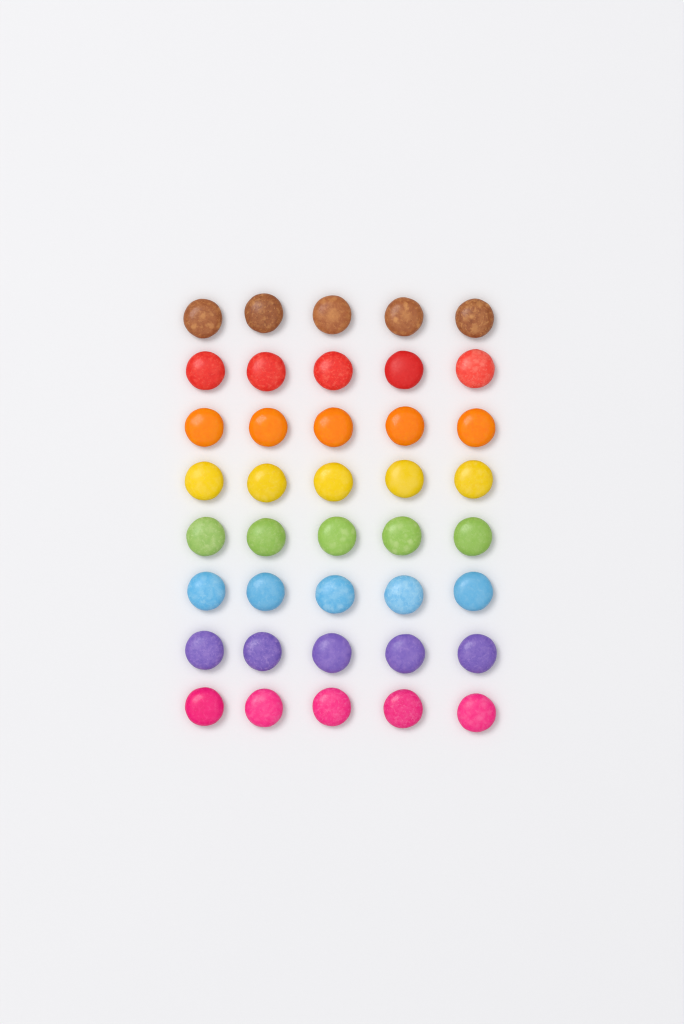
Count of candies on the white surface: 40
